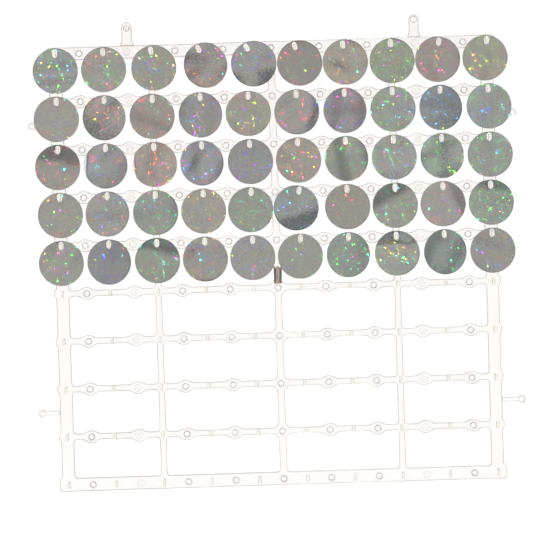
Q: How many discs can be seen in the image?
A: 50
